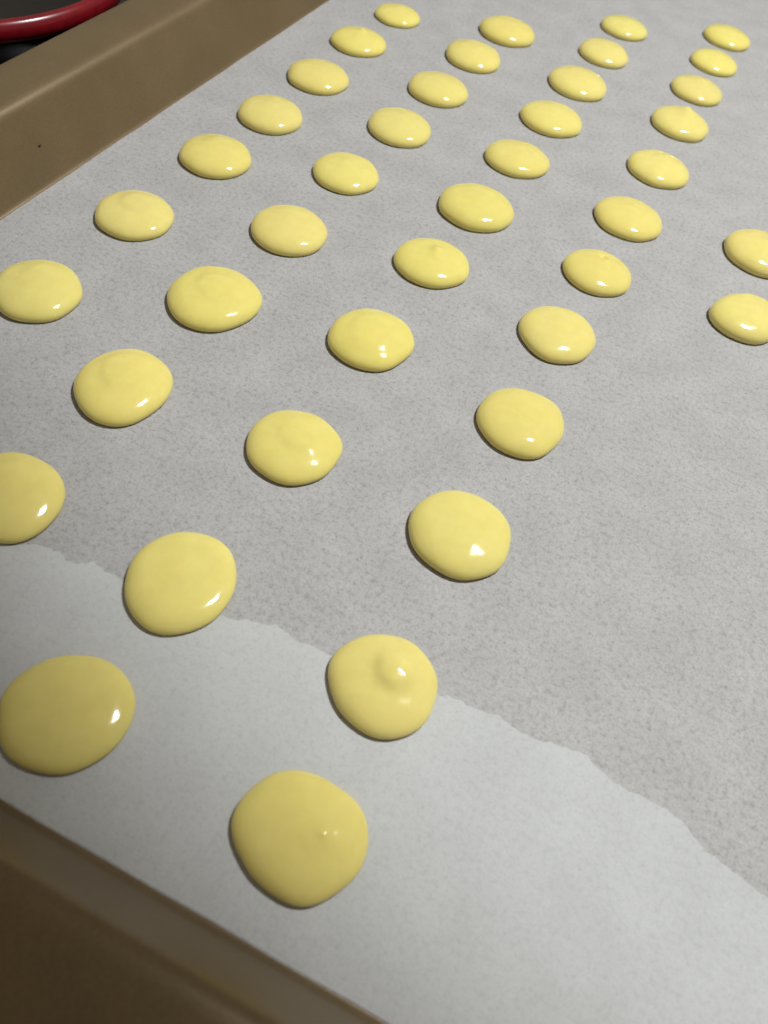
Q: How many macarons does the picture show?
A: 41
